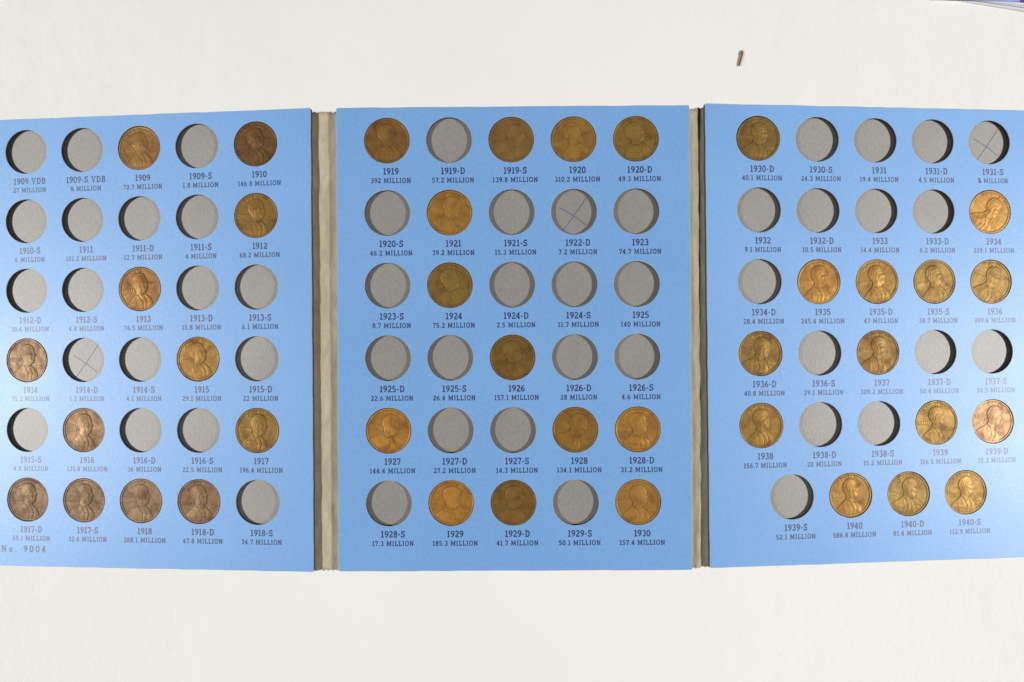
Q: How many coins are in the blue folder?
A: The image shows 39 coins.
